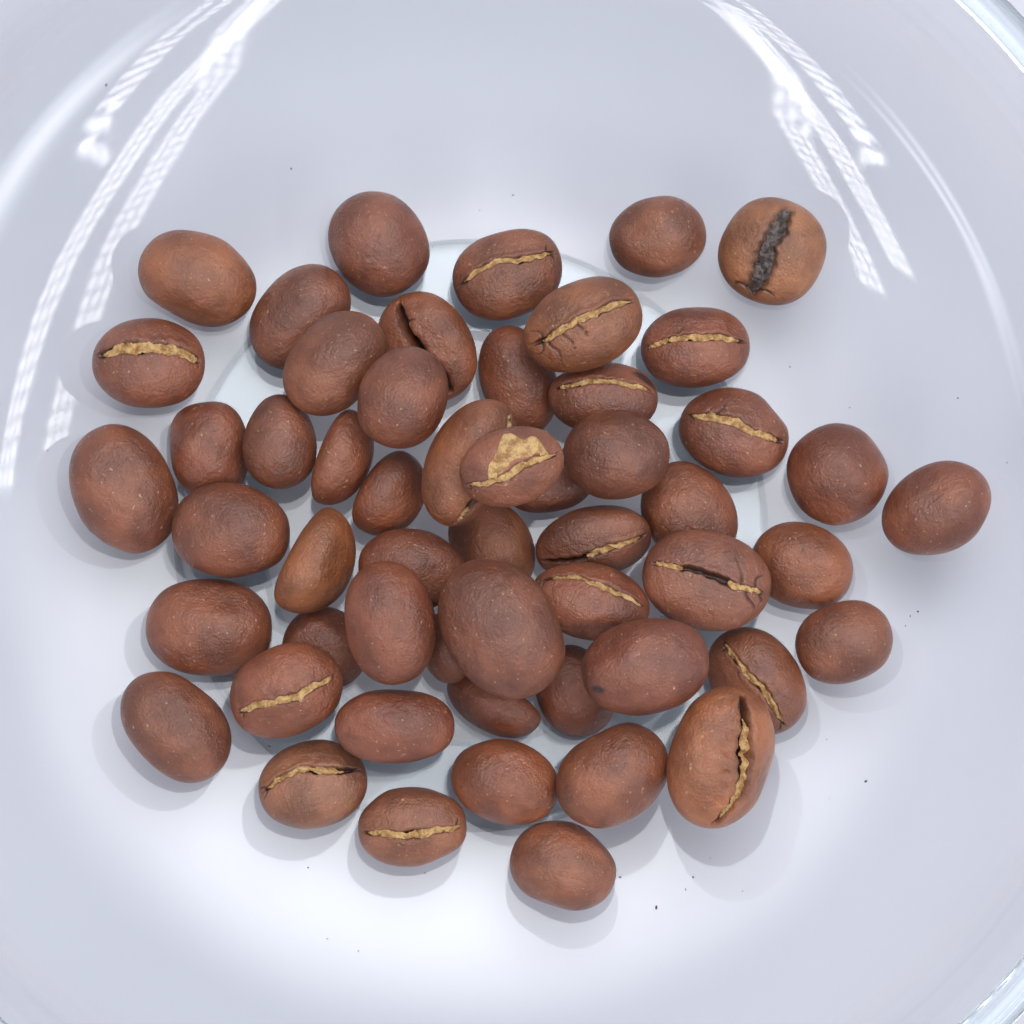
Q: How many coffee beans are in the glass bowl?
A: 54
